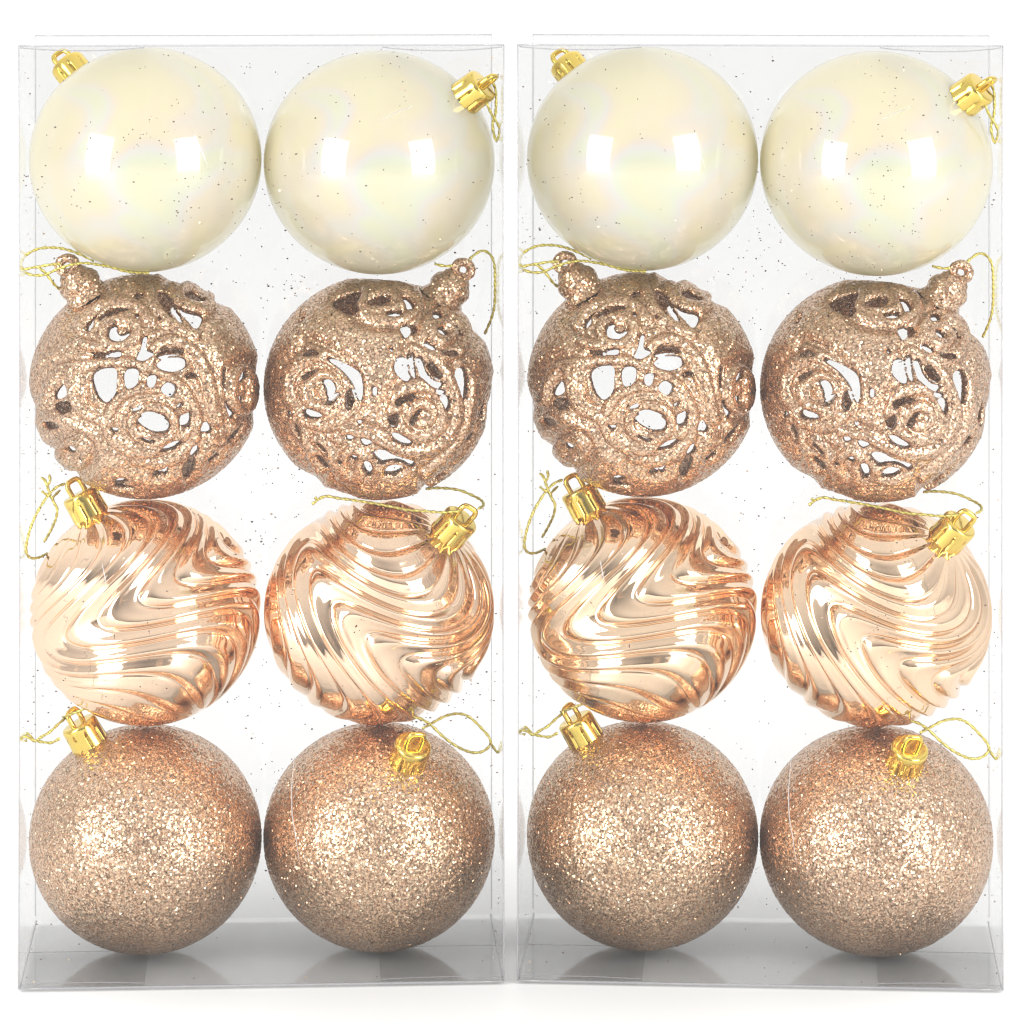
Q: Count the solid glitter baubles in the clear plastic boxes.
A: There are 4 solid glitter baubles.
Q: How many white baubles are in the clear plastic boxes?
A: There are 4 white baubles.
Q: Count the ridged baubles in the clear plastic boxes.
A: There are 4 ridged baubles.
